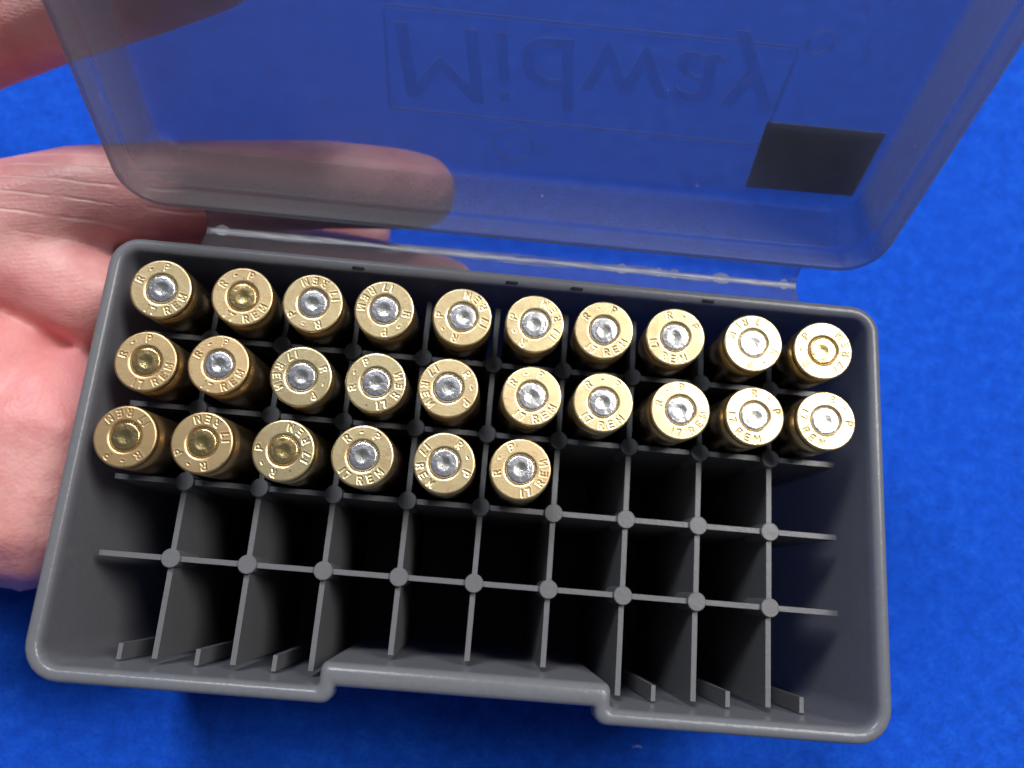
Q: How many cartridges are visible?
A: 26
